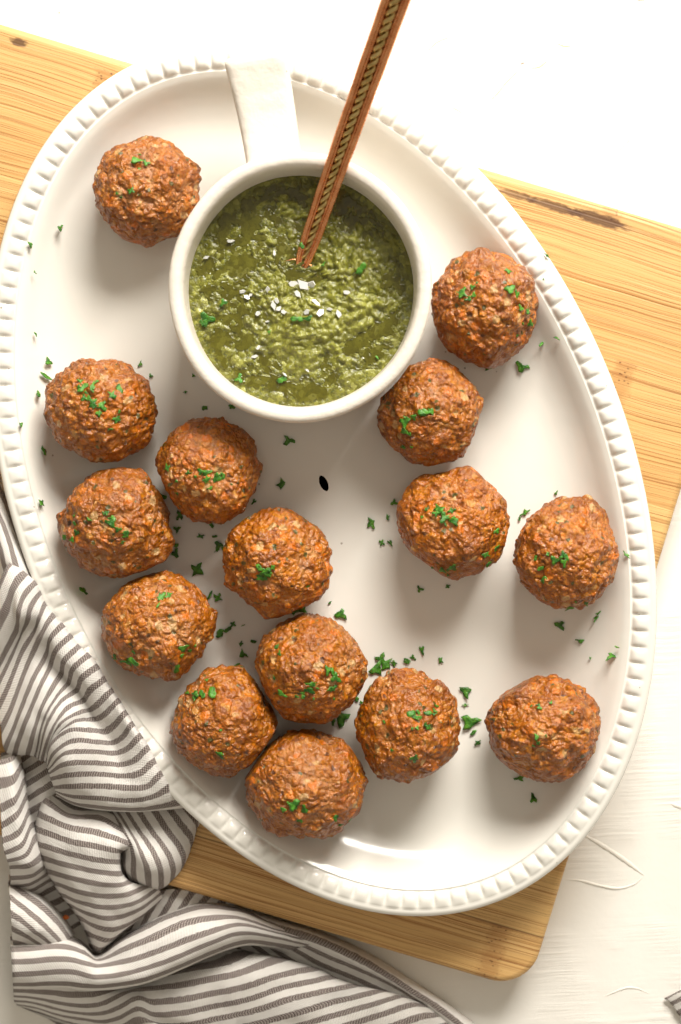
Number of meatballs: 15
